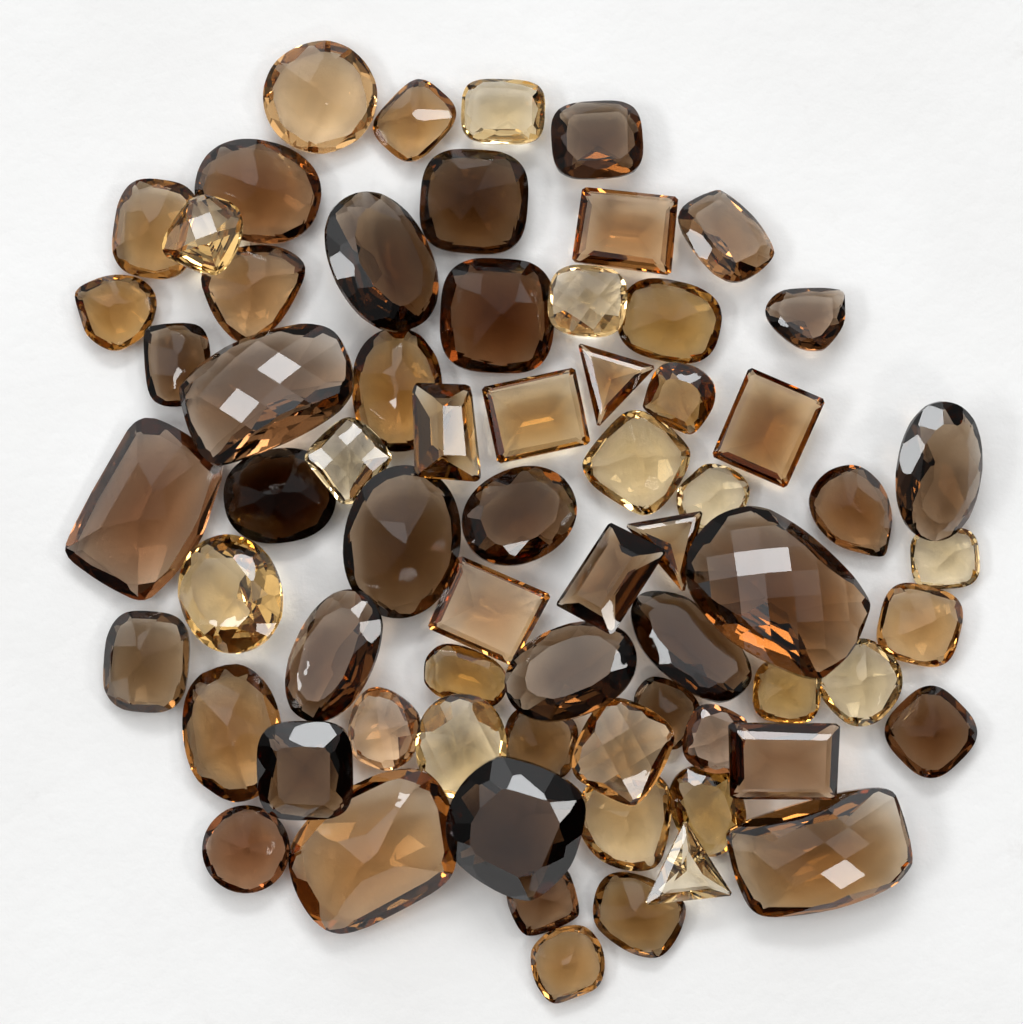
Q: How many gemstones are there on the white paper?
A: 68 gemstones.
